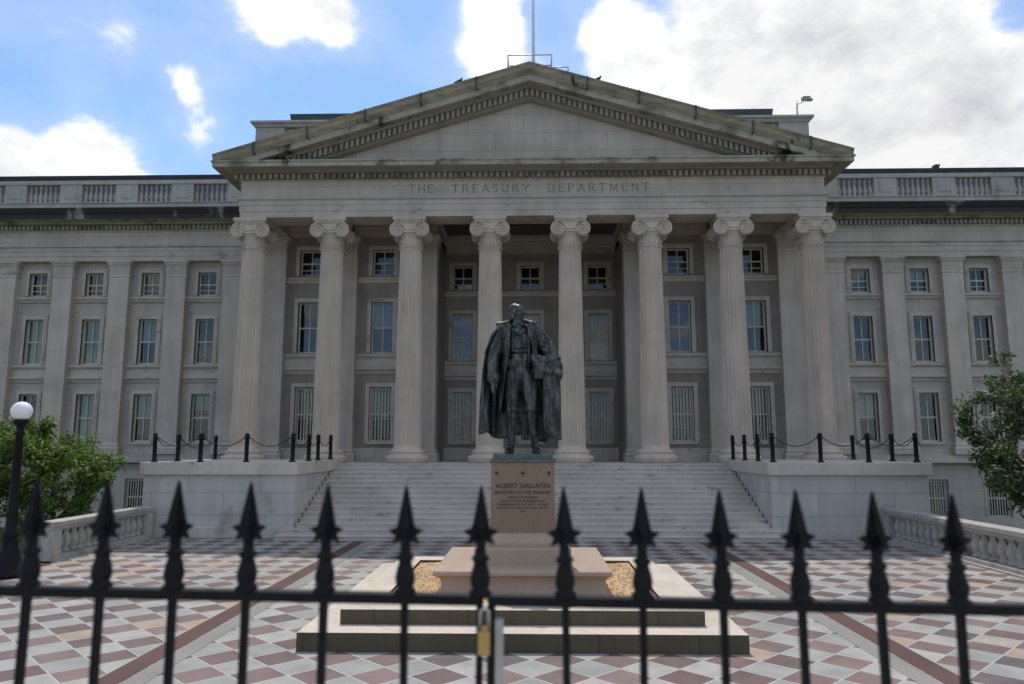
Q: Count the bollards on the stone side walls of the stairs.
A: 18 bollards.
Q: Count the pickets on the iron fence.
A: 13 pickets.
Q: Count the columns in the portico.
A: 8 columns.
